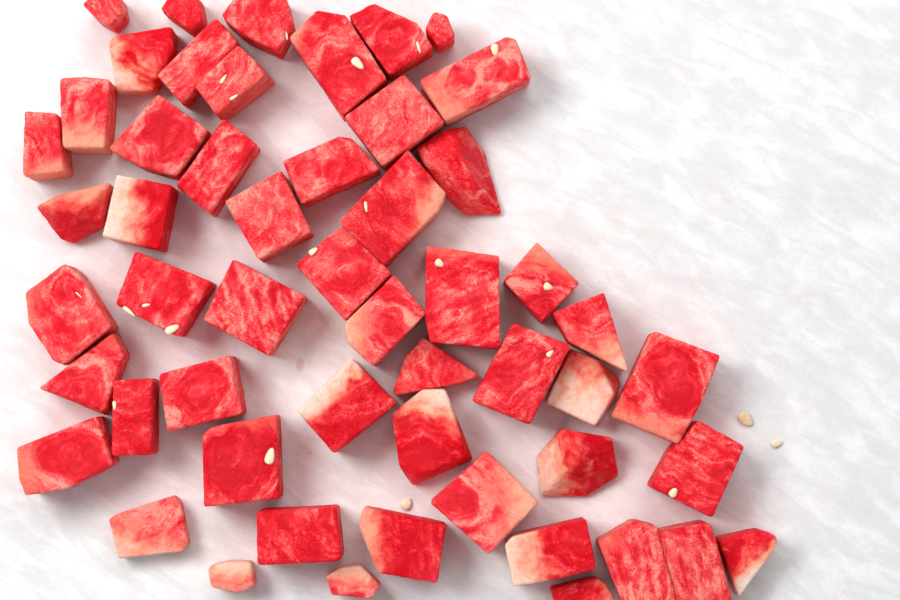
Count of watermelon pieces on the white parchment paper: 53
